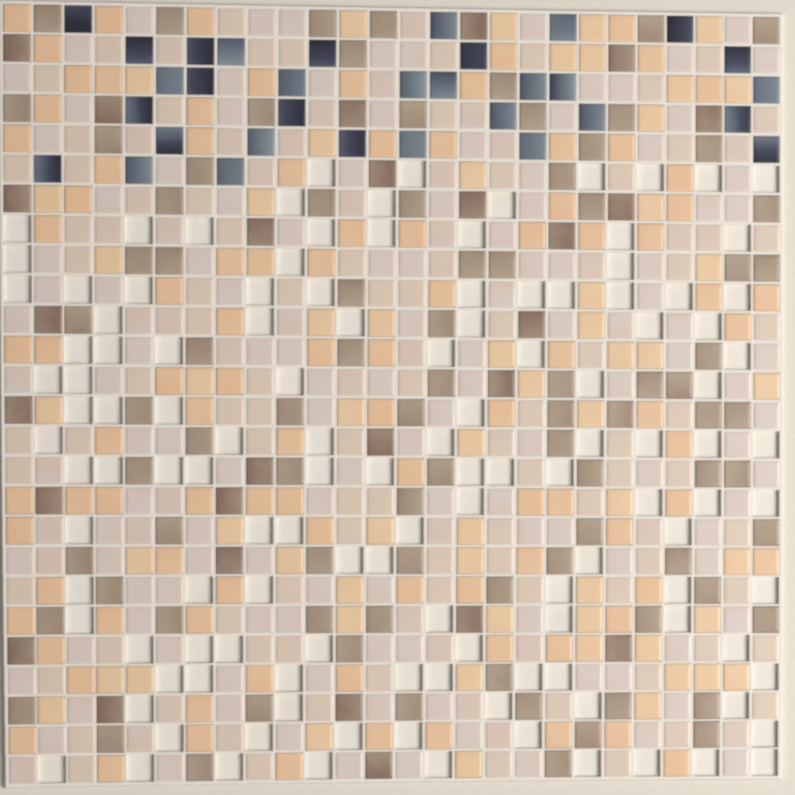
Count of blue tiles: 32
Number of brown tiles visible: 112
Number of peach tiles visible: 154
